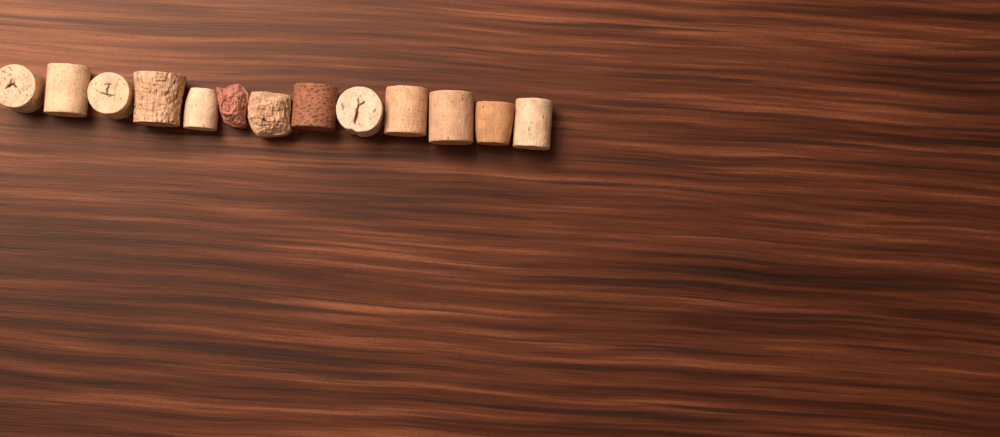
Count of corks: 13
